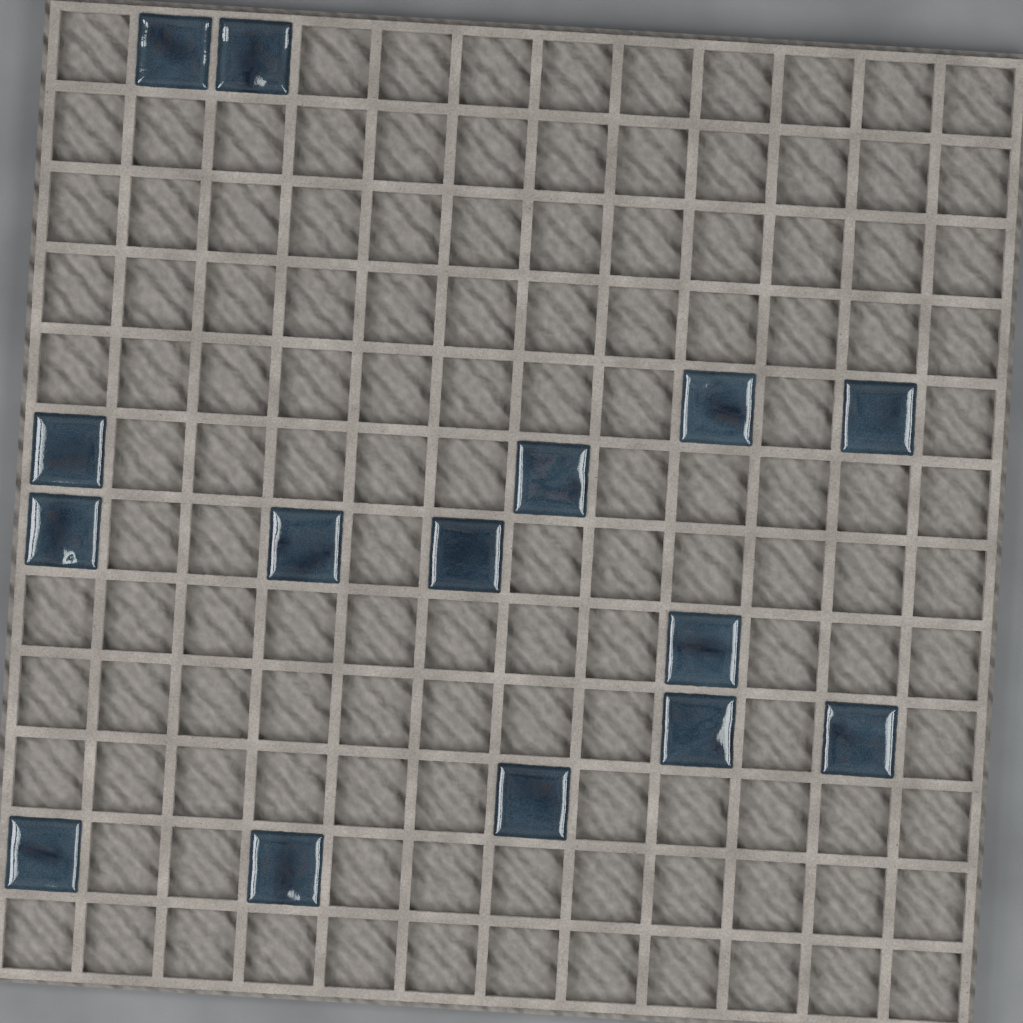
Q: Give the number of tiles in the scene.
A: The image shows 15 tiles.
